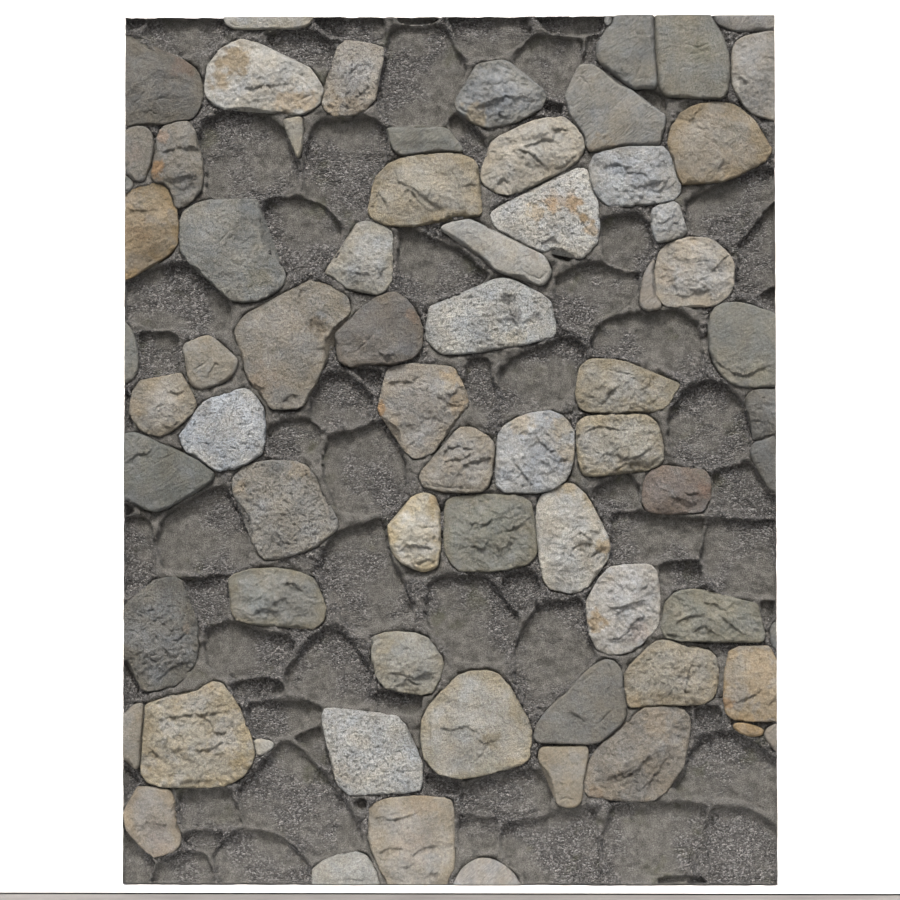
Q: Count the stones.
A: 71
